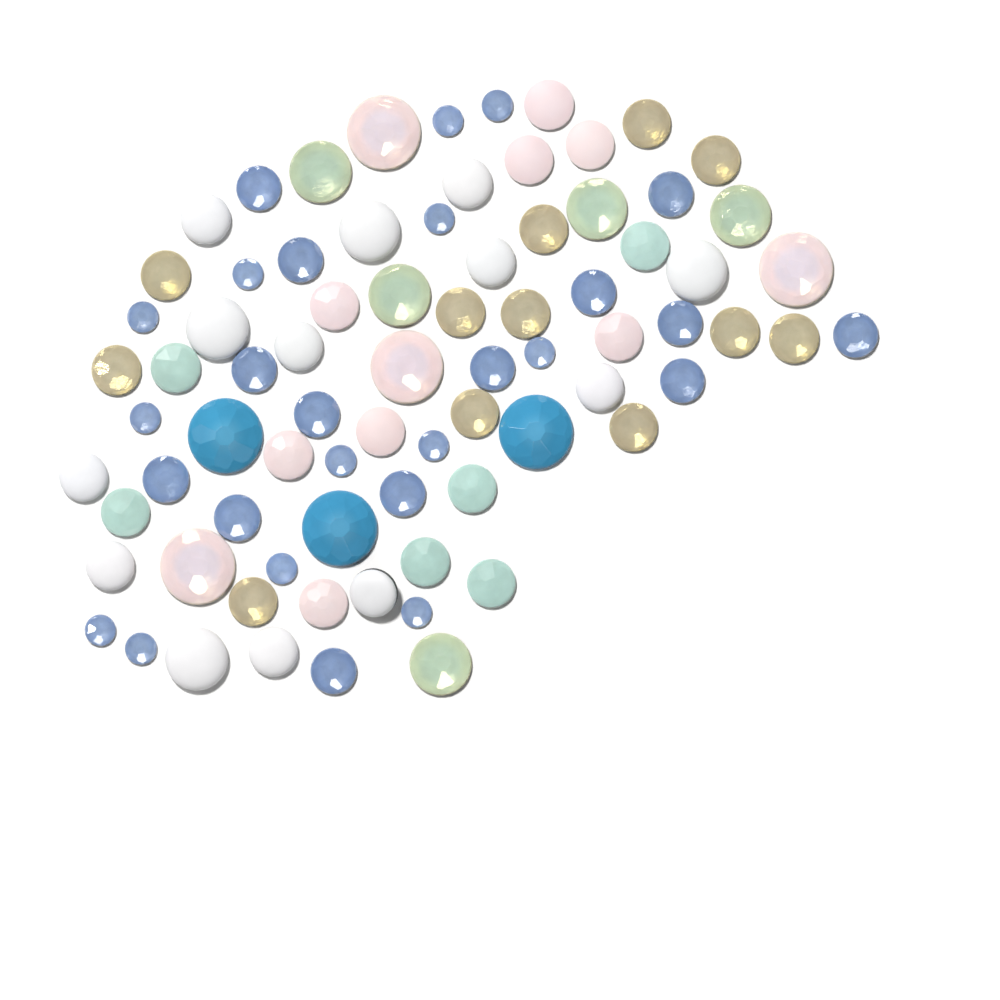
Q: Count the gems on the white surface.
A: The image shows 78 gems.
